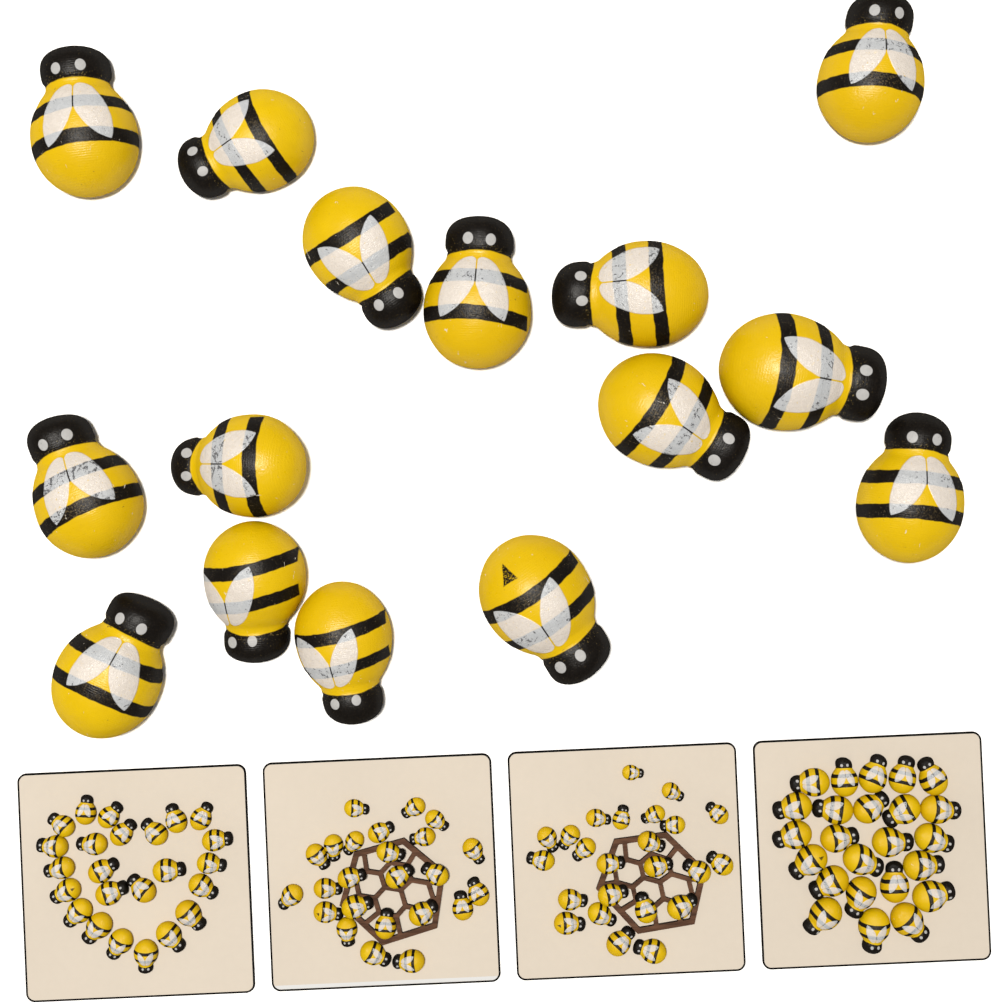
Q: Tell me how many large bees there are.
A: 15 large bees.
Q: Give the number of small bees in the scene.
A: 96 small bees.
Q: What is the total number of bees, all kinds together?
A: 111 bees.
